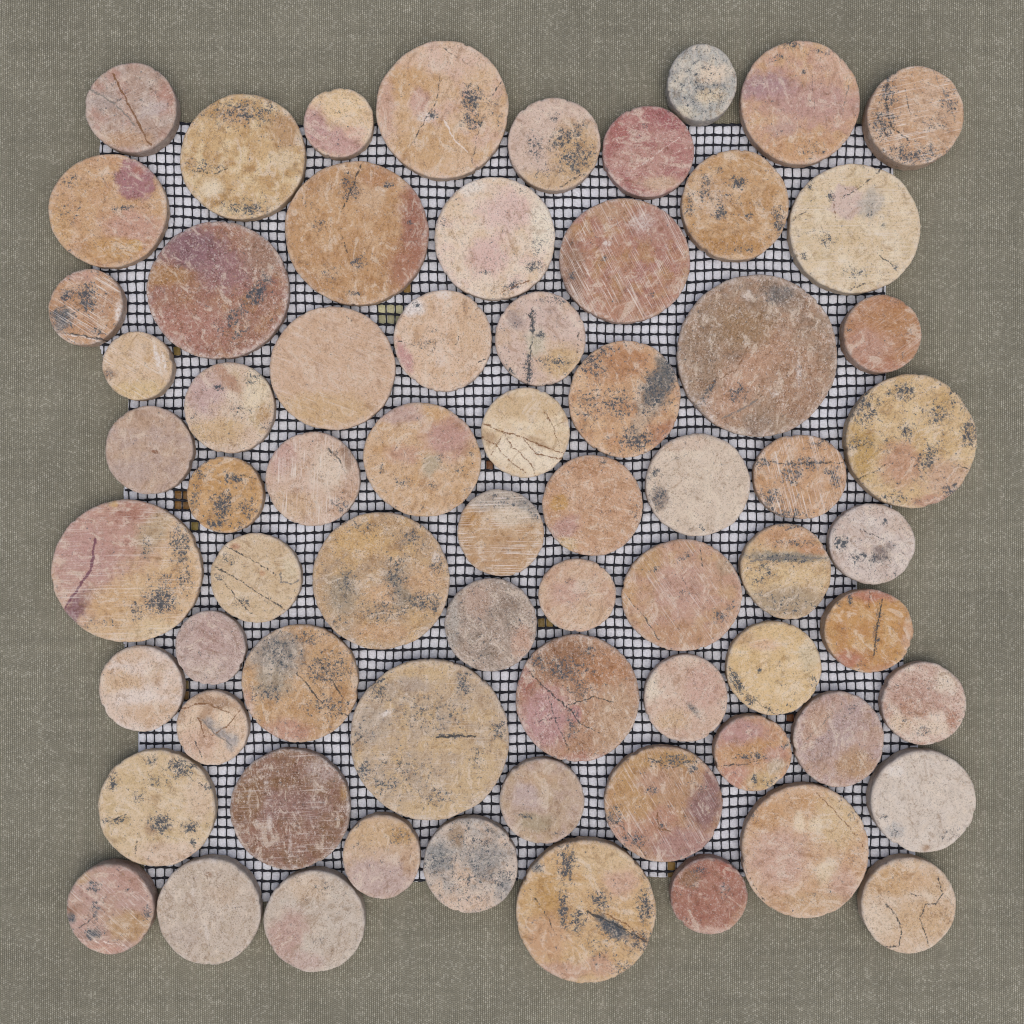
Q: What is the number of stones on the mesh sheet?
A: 69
